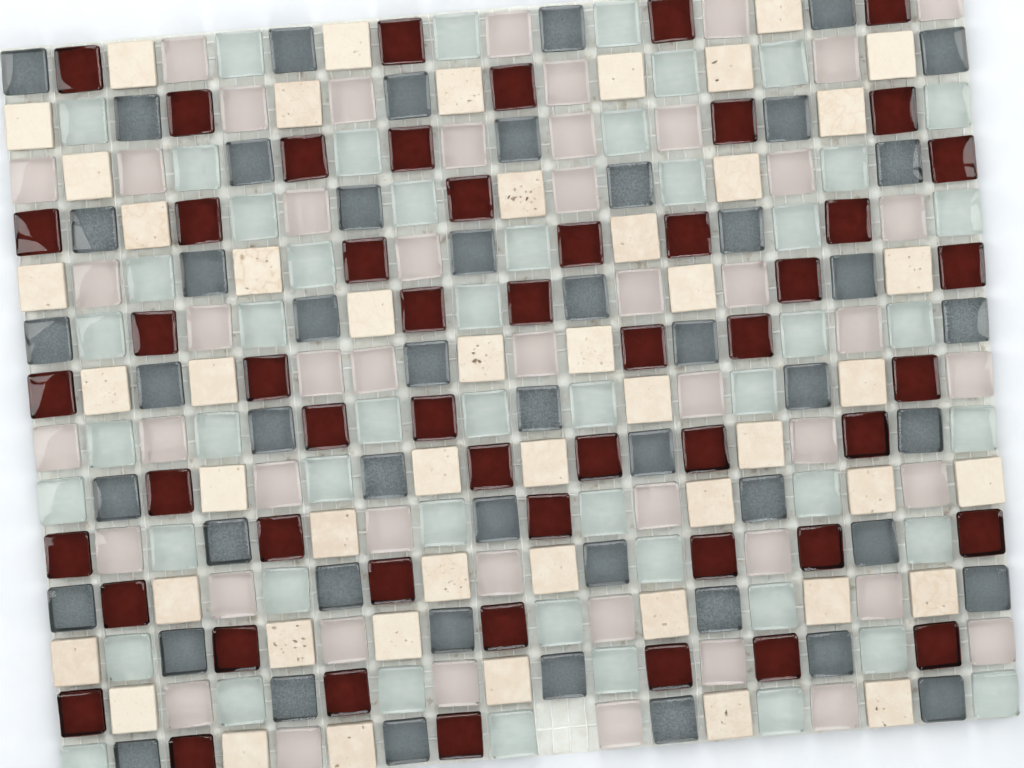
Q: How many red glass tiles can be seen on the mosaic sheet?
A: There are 52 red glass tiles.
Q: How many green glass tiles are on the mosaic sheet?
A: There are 51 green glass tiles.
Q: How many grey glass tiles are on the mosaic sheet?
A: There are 50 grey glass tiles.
